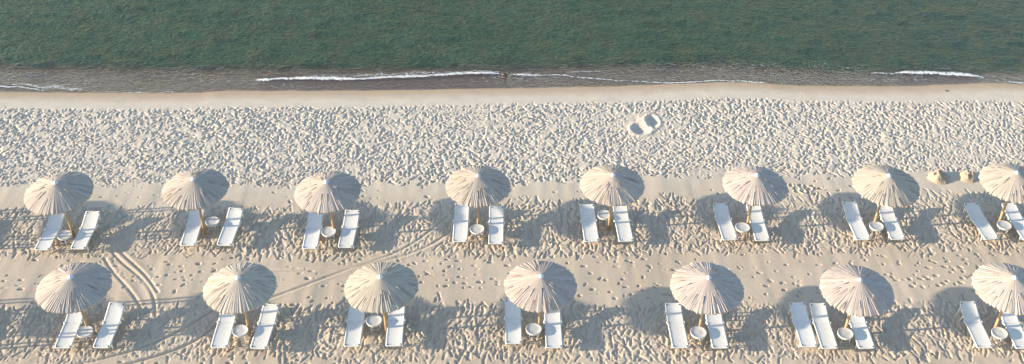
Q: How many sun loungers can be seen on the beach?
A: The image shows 31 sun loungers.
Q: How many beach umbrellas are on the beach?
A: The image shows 15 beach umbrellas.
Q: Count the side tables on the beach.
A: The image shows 15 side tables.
